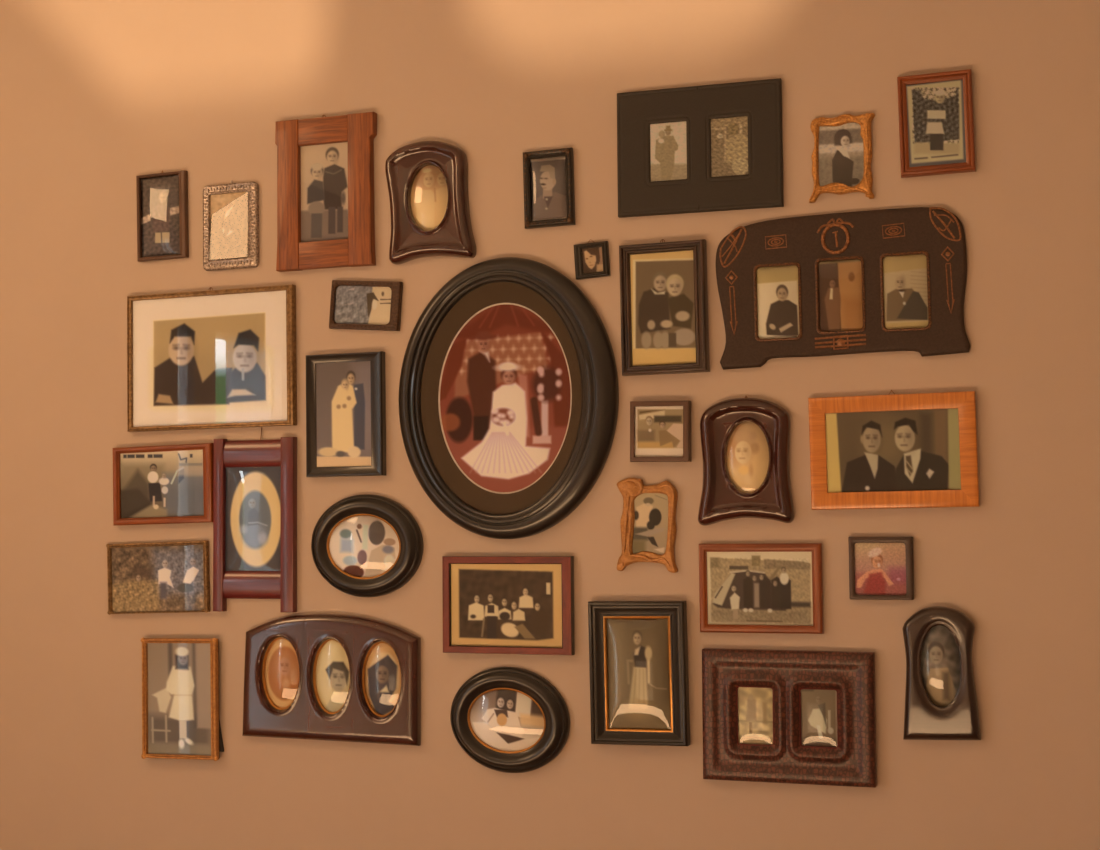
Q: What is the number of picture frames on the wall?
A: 32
